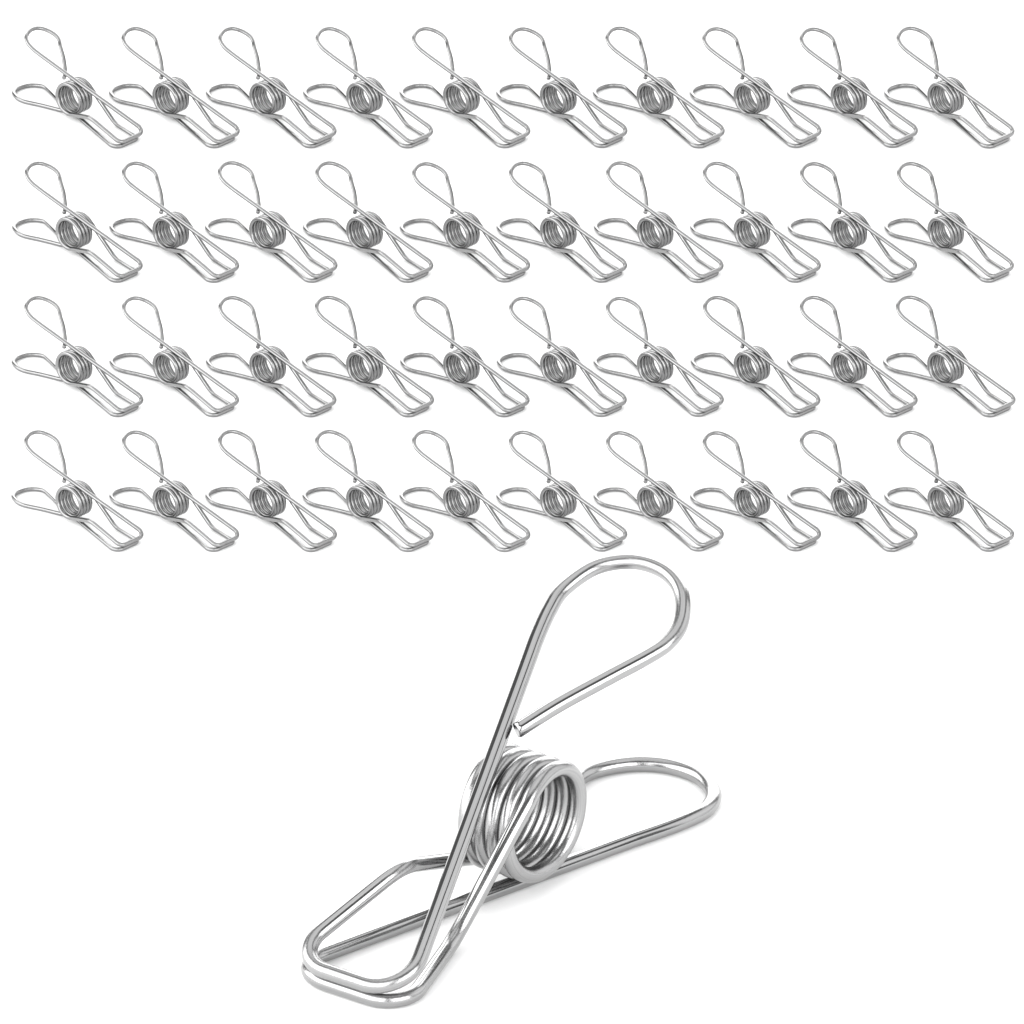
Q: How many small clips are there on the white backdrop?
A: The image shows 40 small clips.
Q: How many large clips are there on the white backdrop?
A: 1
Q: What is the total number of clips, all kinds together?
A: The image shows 41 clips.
